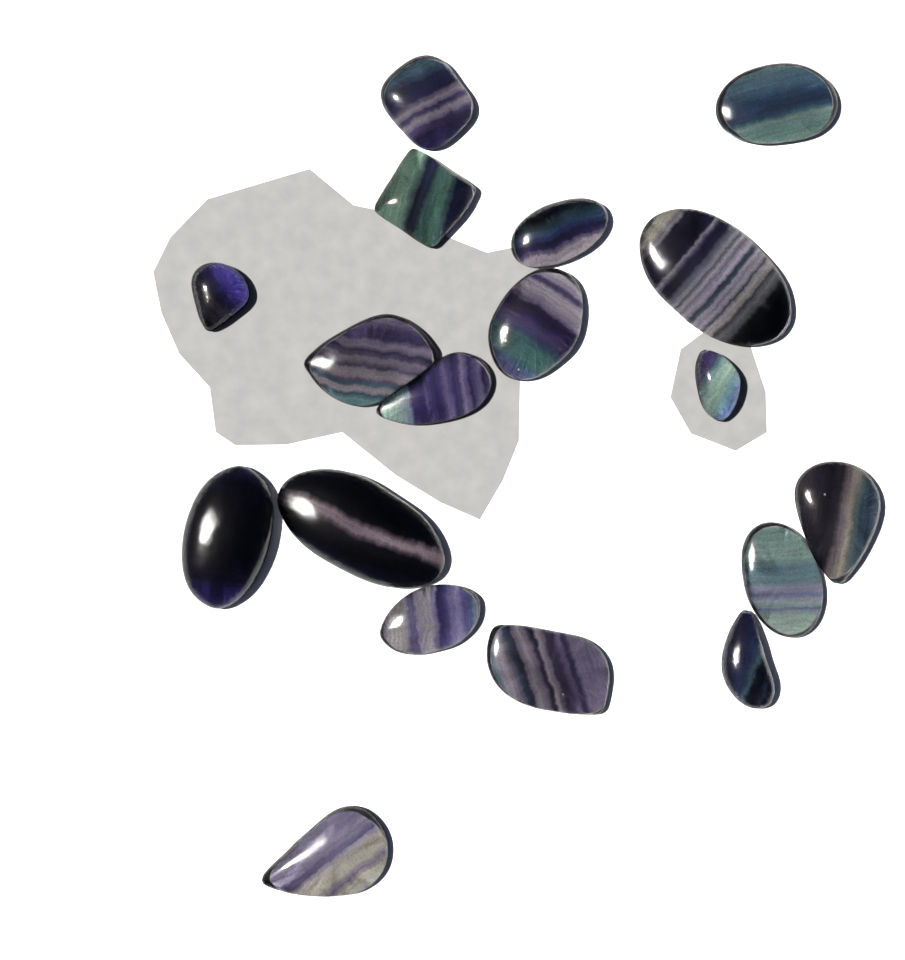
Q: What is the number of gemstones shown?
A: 18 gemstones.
